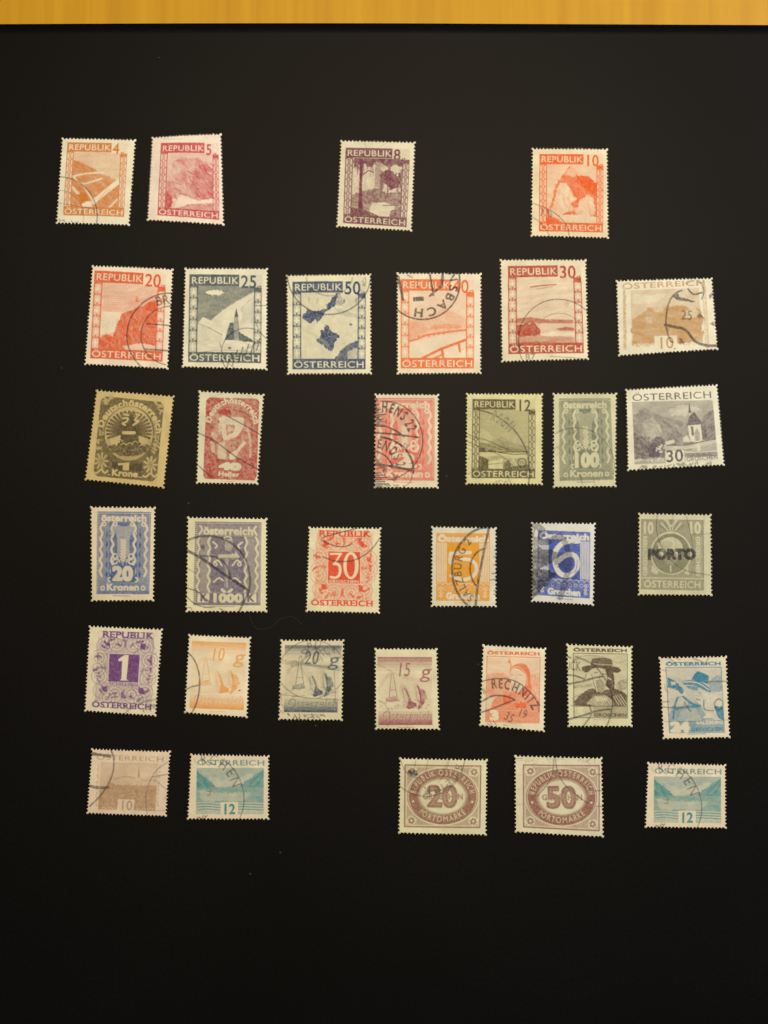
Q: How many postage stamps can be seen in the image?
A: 34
